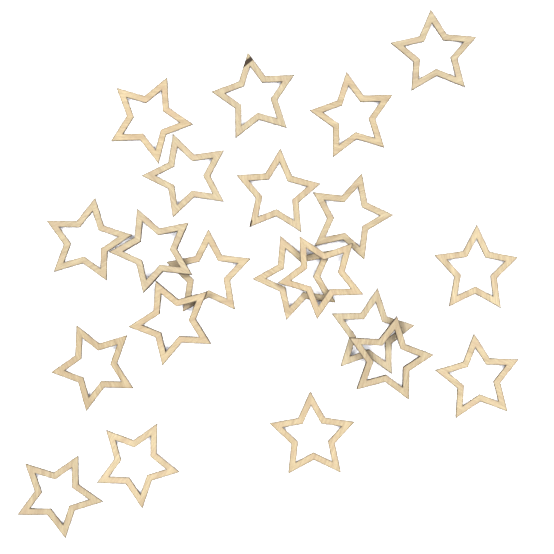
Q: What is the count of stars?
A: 21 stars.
